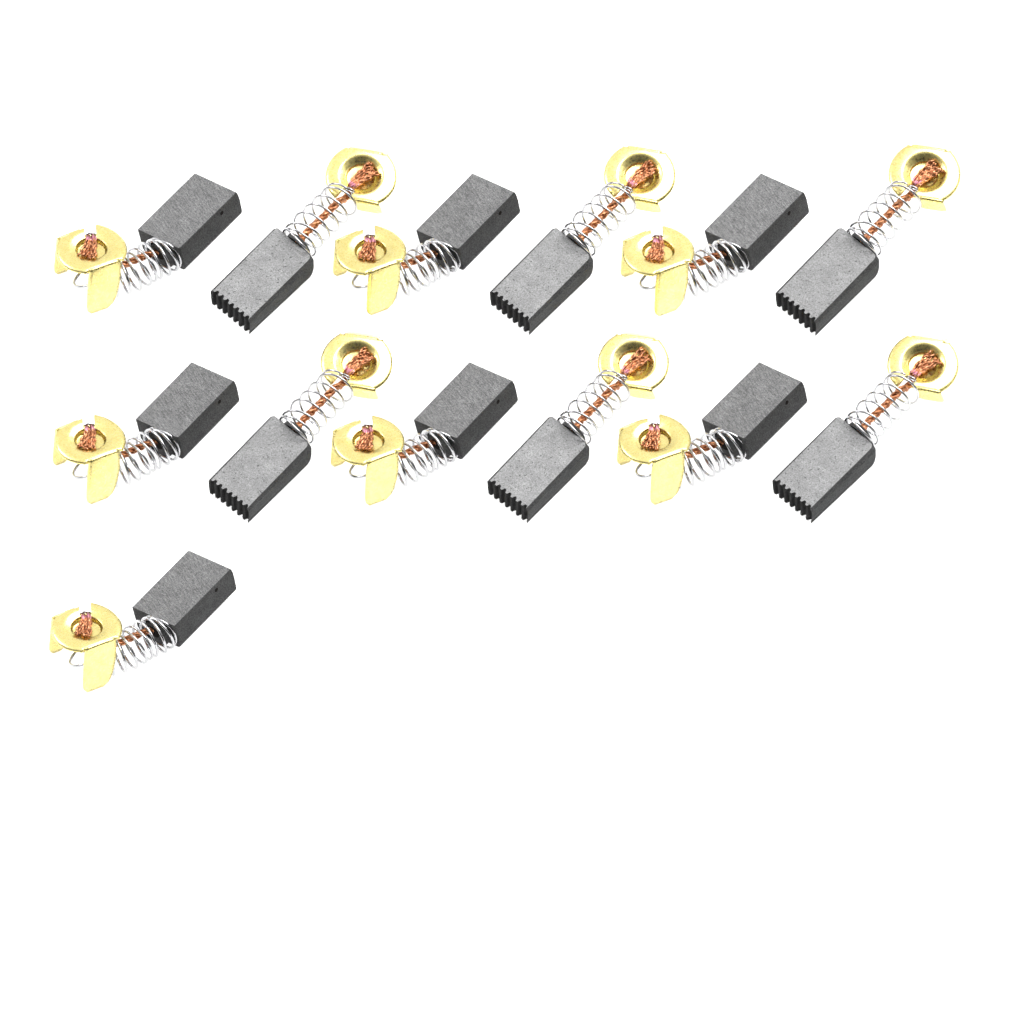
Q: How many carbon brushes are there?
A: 13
